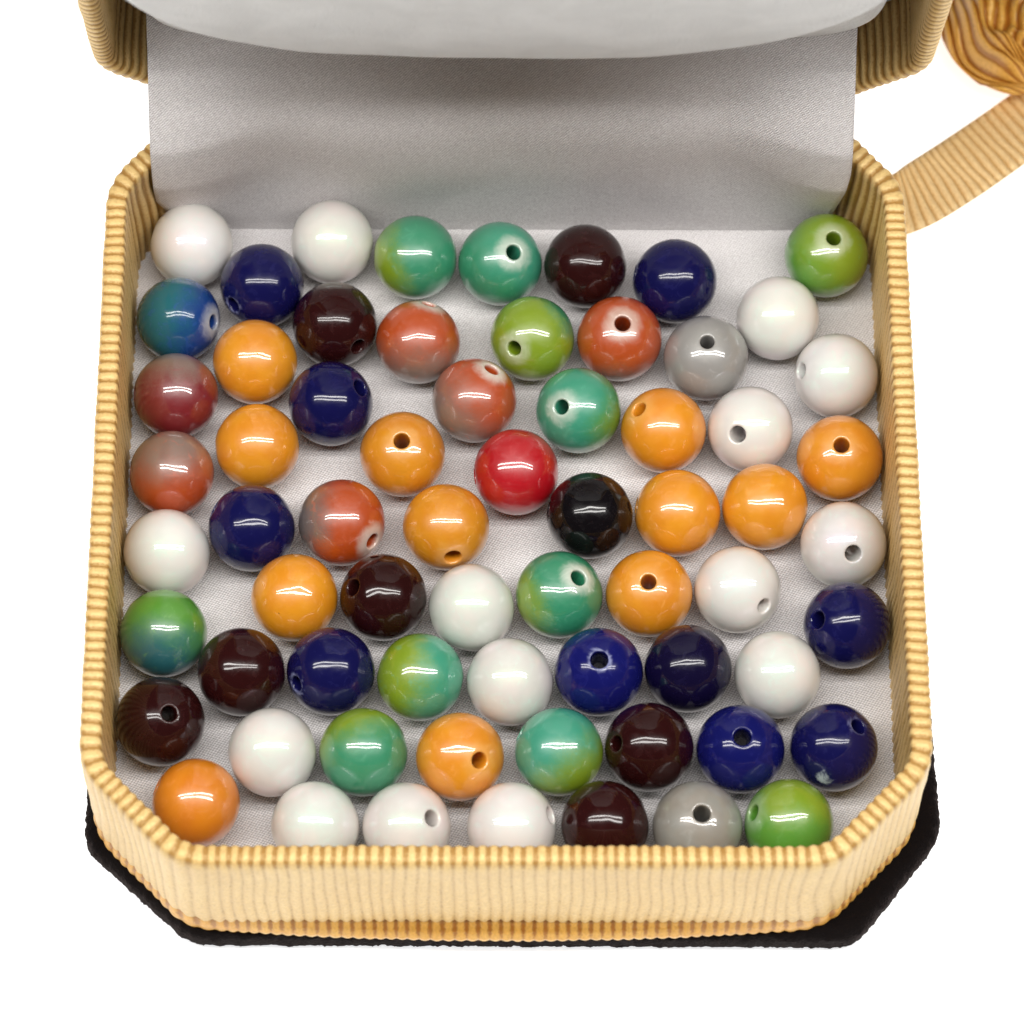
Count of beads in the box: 66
